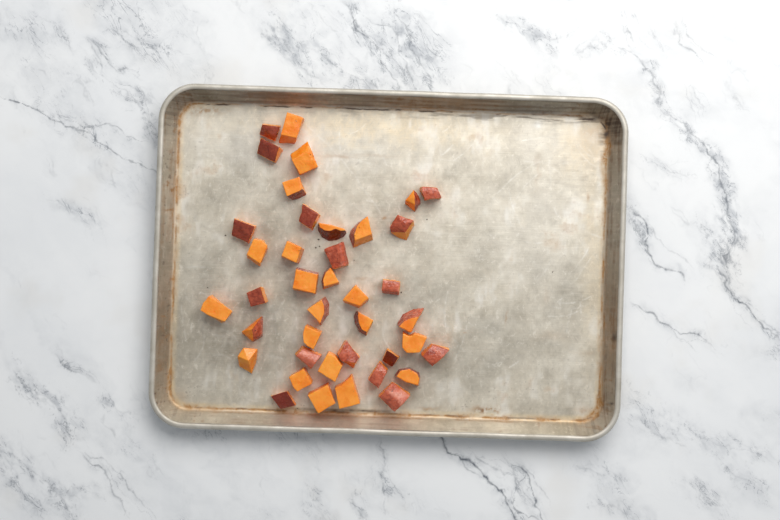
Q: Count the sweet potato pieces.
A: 40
